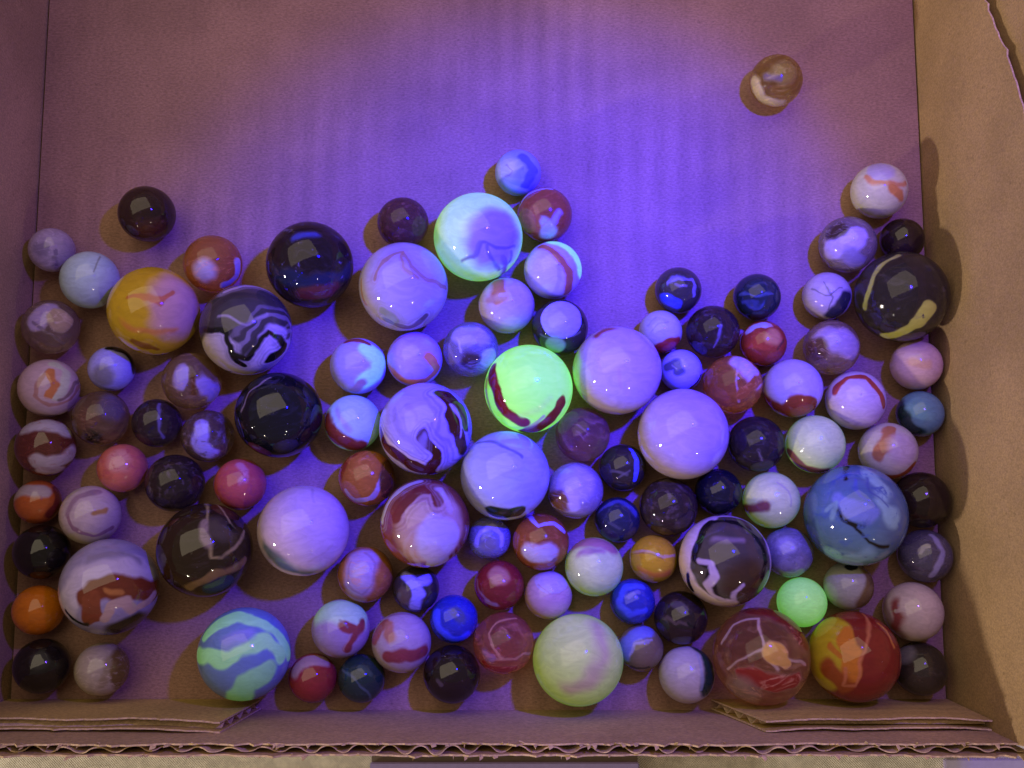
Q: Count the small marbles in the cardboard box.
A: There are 85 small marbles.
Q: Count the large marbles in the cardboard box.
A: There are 22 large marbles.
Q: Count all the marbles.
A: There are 107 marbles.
